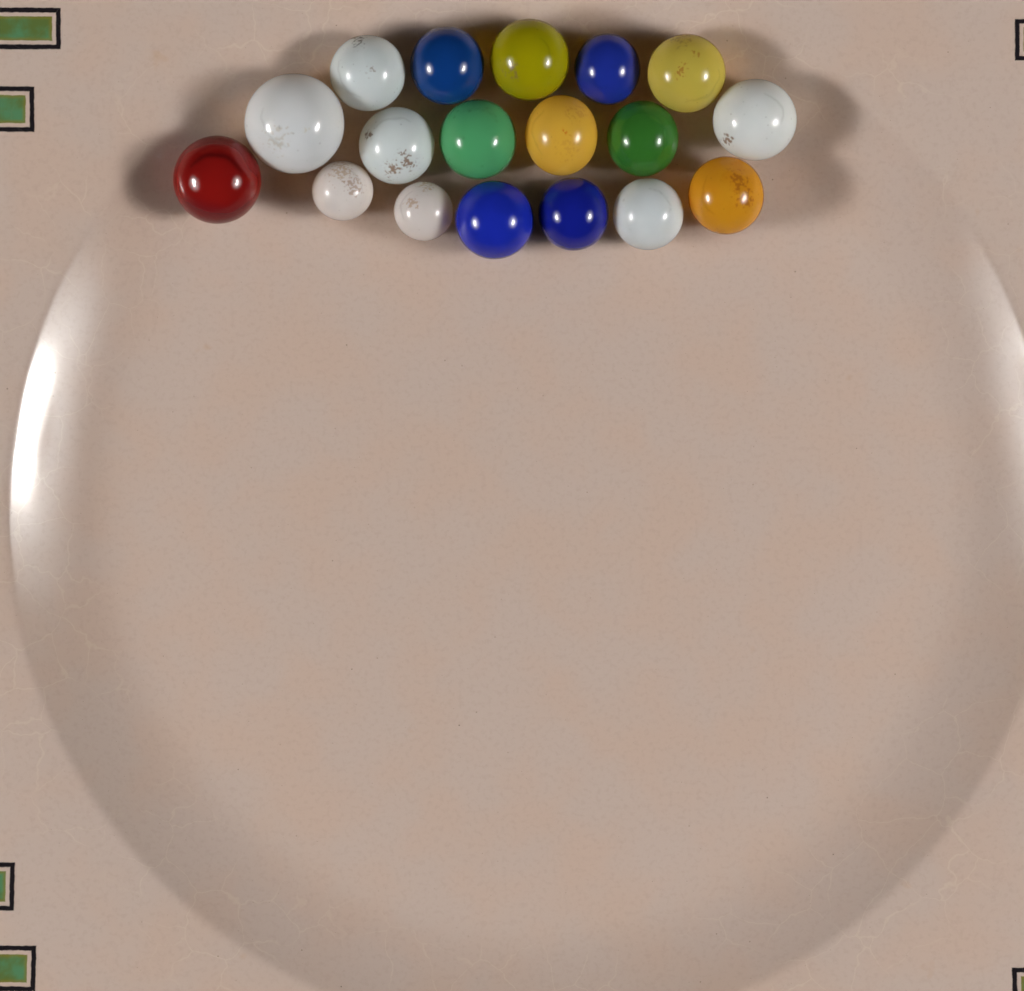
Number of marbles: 18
